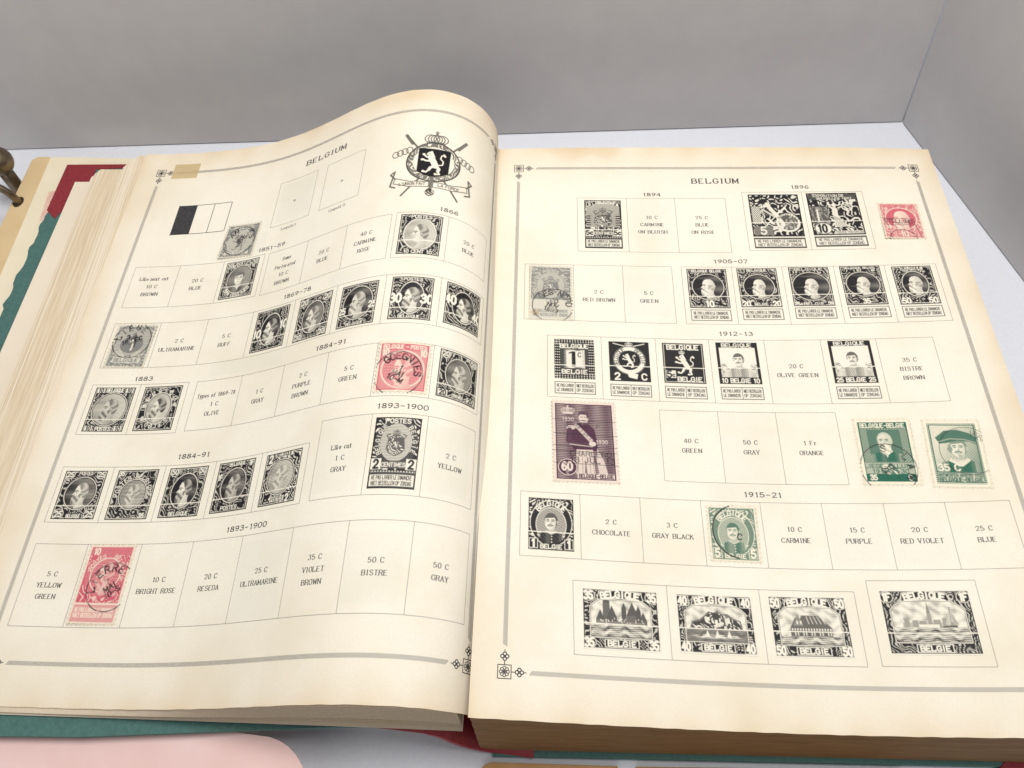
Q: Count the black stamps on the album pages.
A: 34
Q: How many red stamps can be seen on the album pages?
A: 3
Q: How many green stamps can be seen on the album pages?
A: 3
